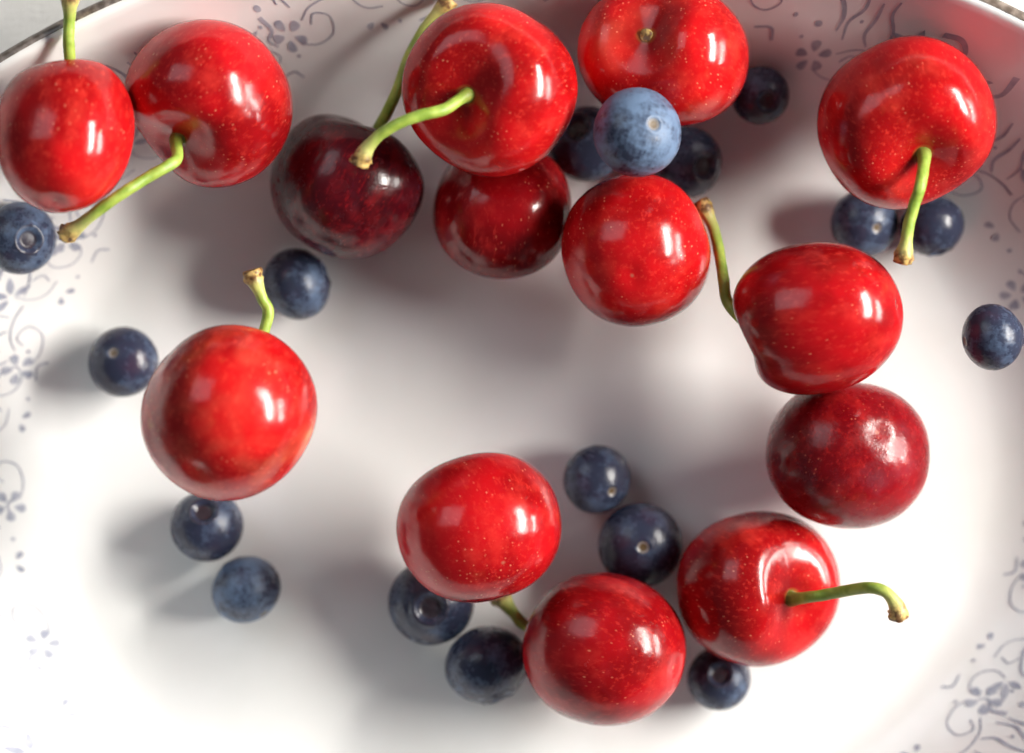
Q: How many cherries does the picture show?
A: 14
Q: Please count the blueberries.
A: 17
